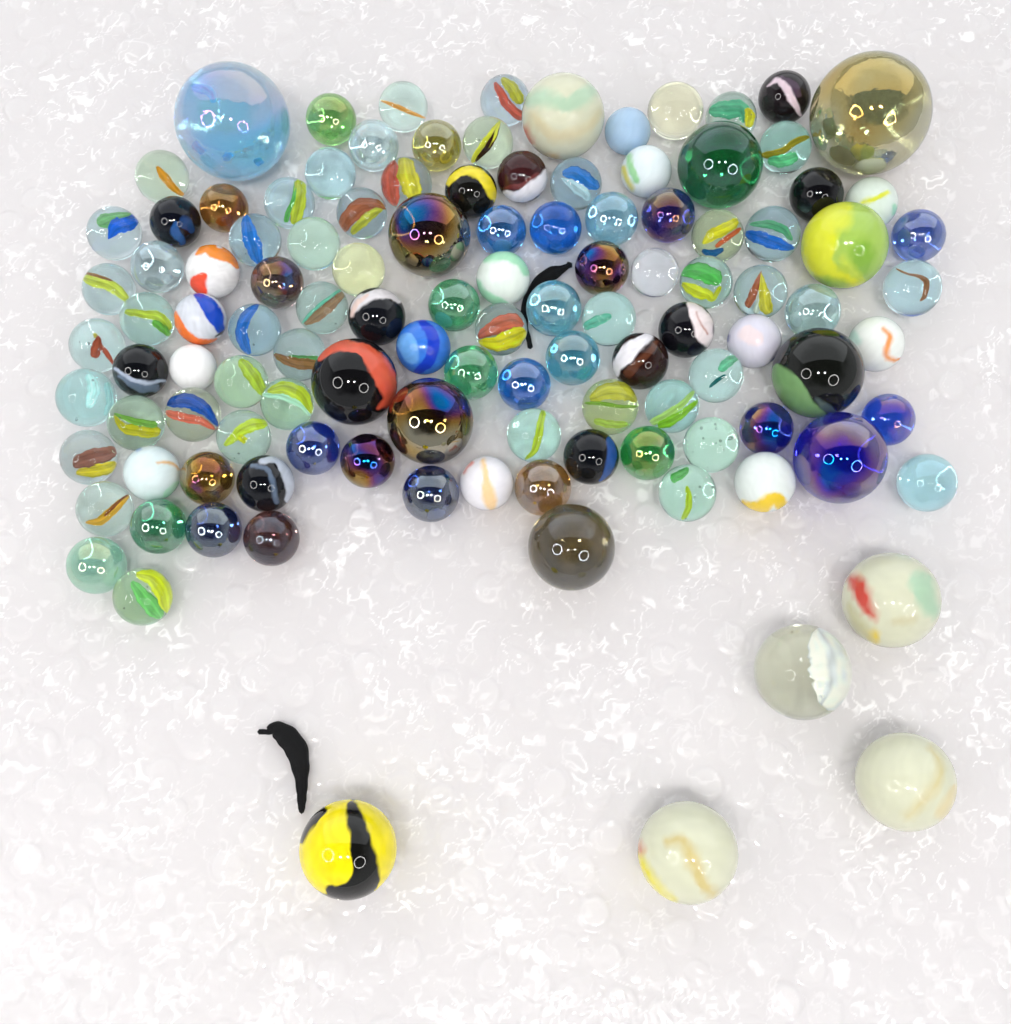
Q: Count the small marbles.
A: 100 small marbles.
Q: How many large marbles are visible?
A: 16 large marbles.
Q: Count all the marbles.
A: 116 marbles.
